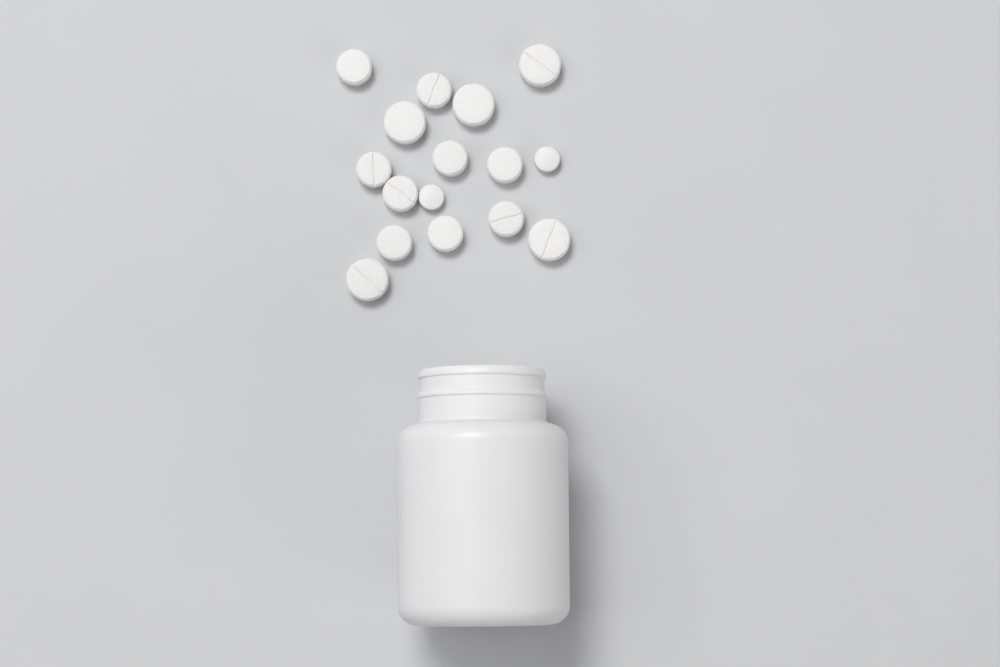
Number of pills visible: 16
